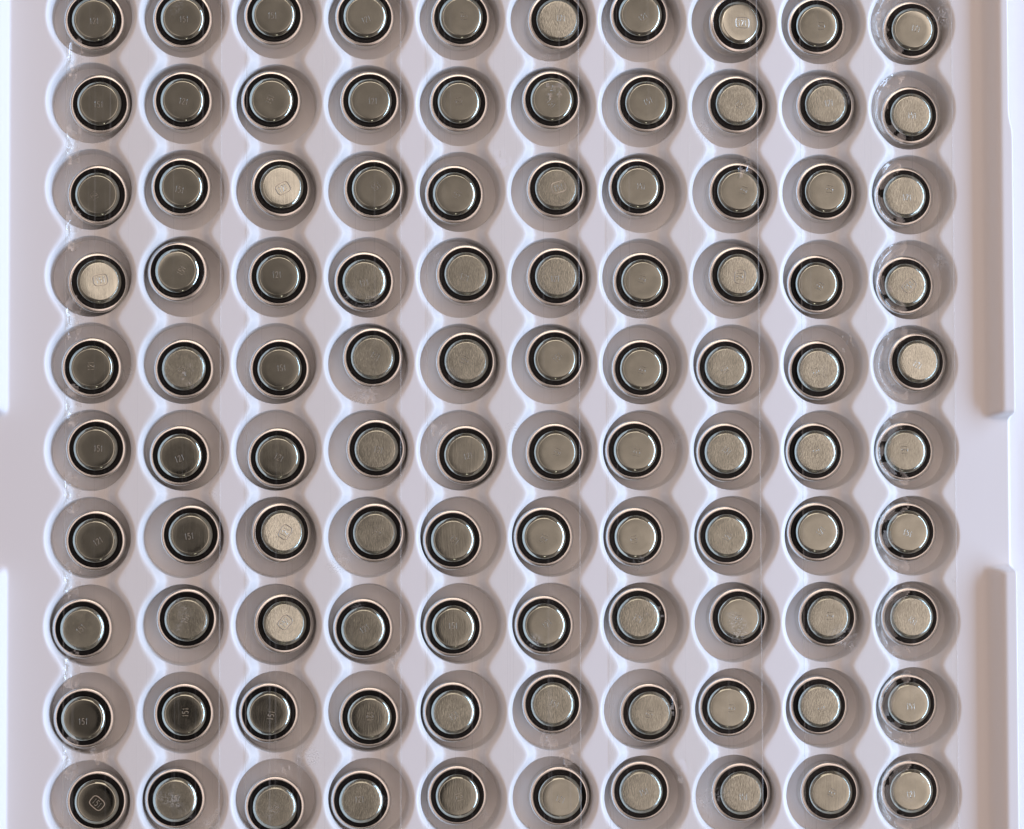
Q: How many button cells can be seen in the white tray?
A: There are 100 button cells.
